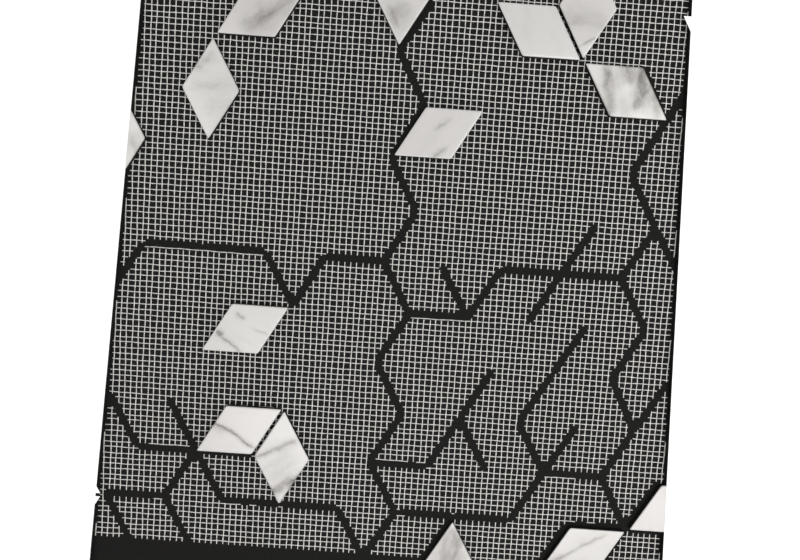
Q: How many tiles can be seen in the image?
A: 14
